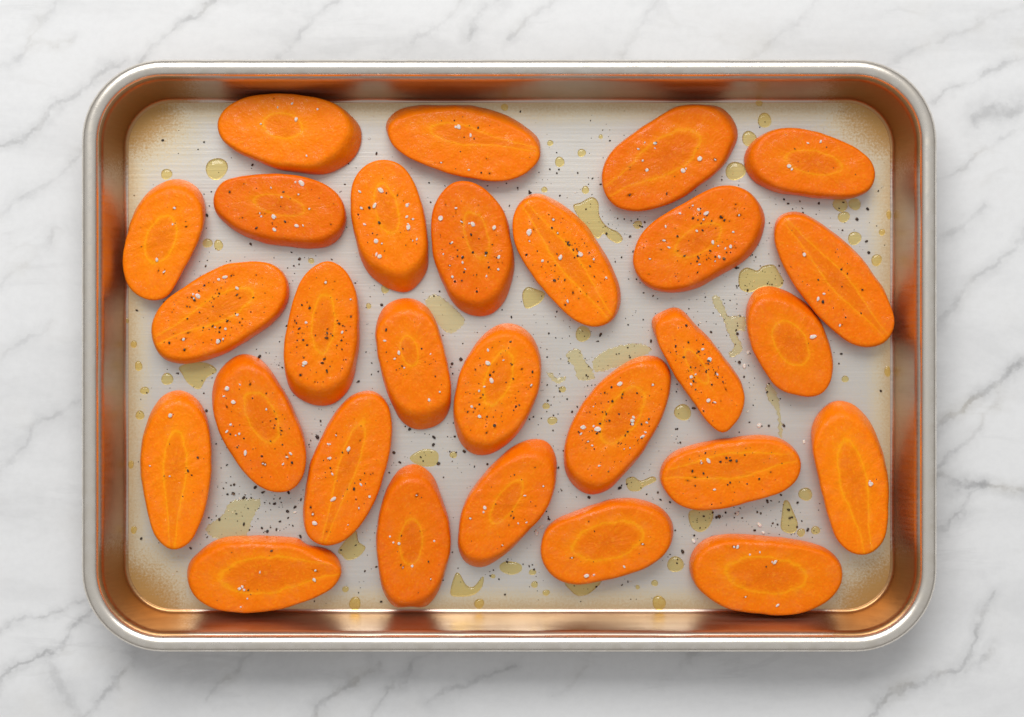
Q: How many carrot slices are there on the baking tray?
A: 28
